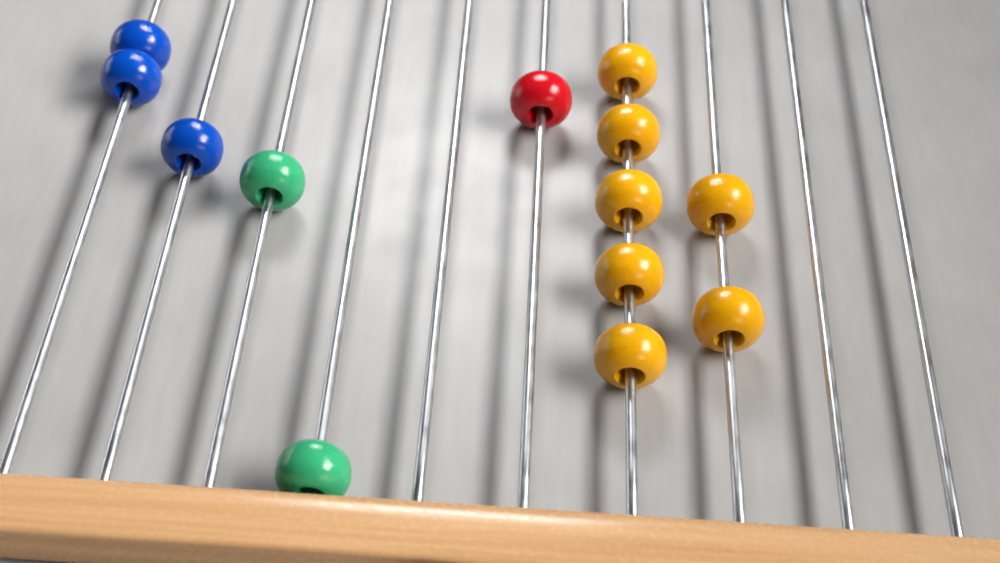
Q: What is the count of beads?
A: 13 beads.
